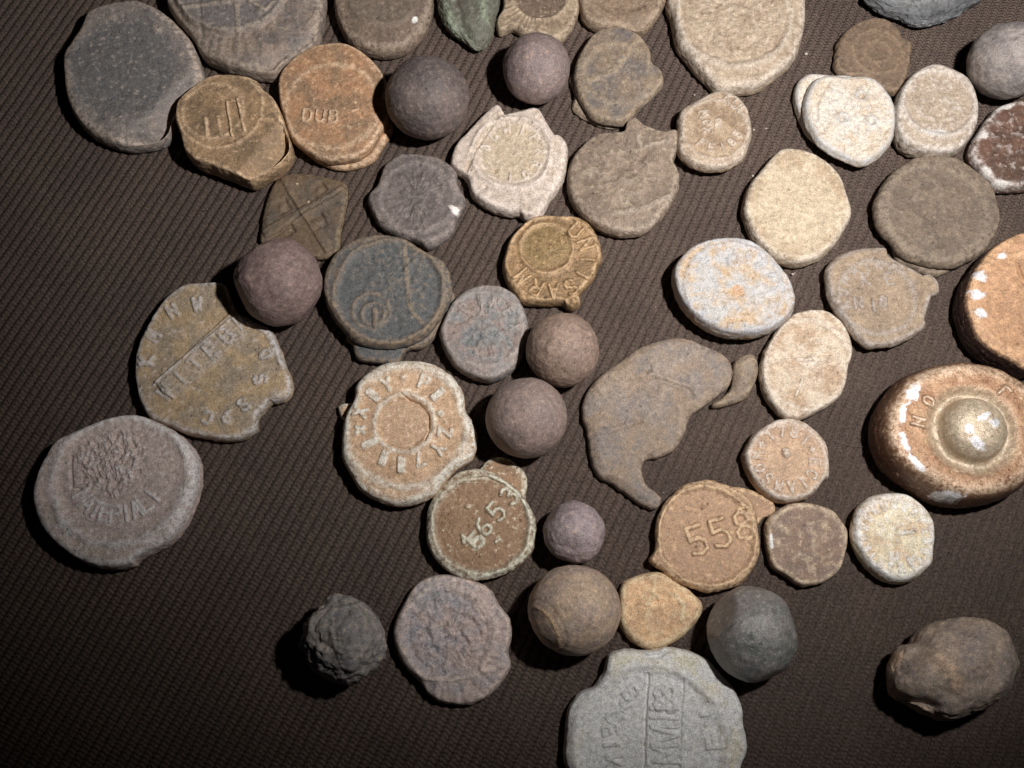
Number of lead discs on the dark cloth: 38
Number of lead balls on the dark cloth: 10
